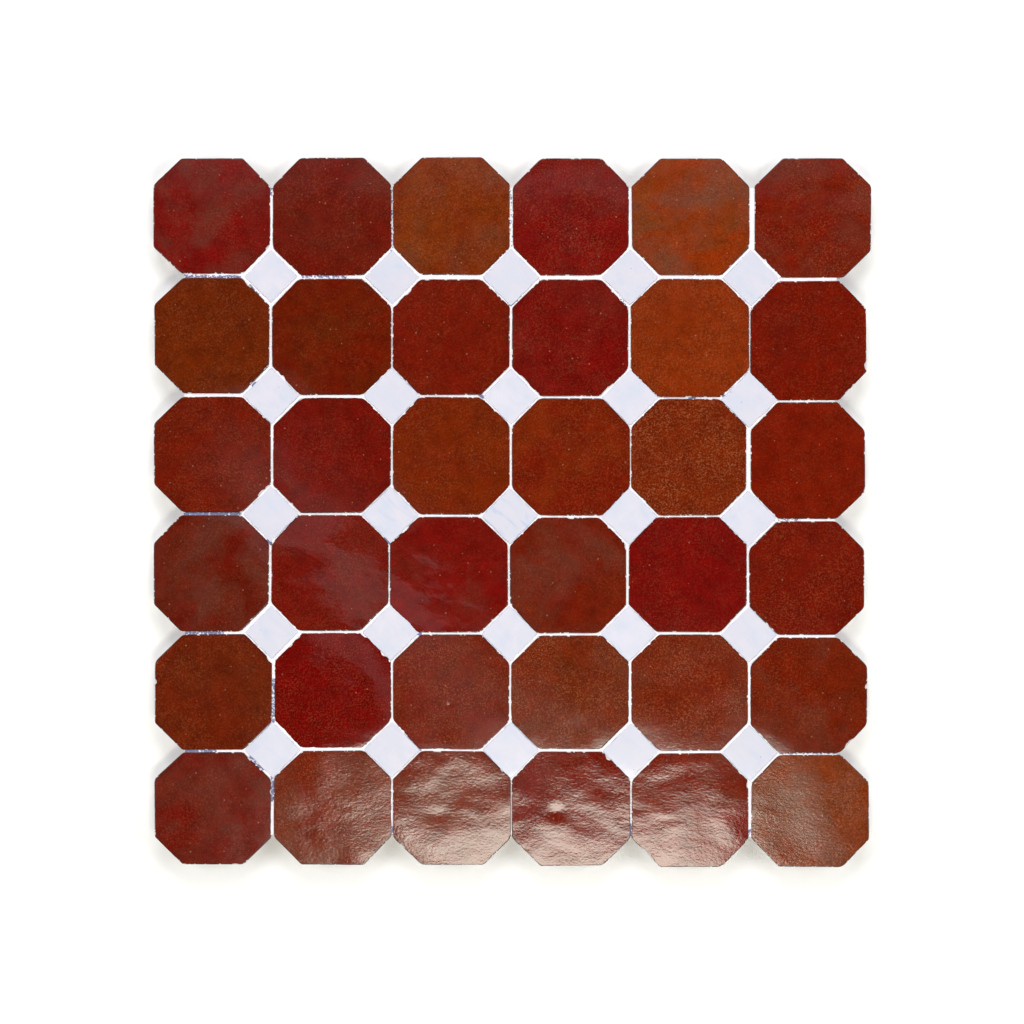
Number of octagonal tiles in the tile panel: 36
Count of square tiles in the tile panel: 25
